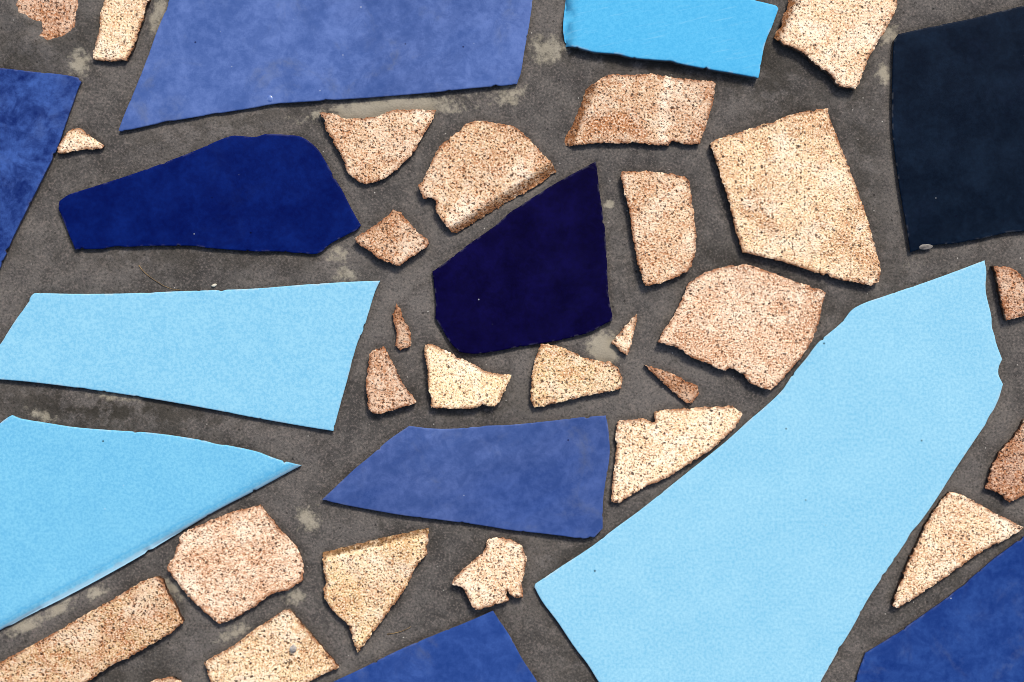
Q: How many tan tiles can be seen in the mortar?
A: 27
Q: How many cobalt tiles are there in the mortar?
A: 5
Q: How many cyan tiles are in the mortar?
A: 4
